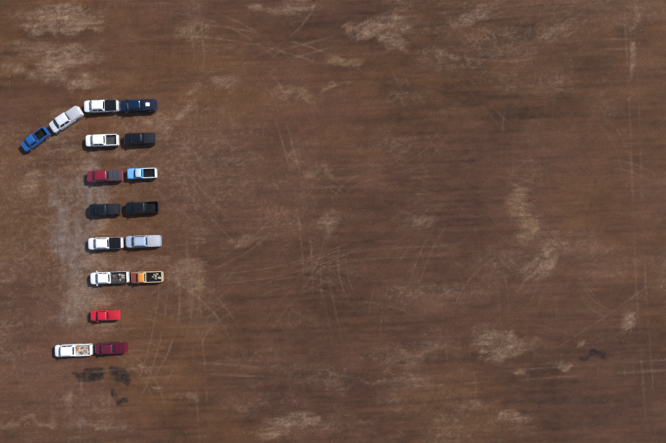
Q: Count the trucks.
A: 17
